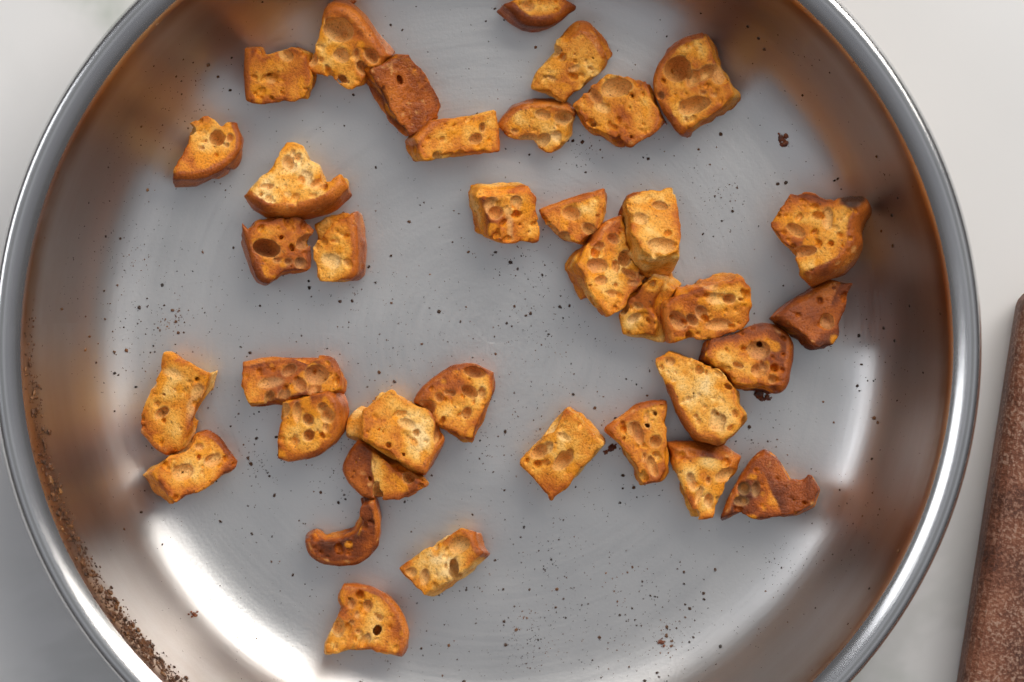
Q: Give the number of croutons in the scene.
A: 37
